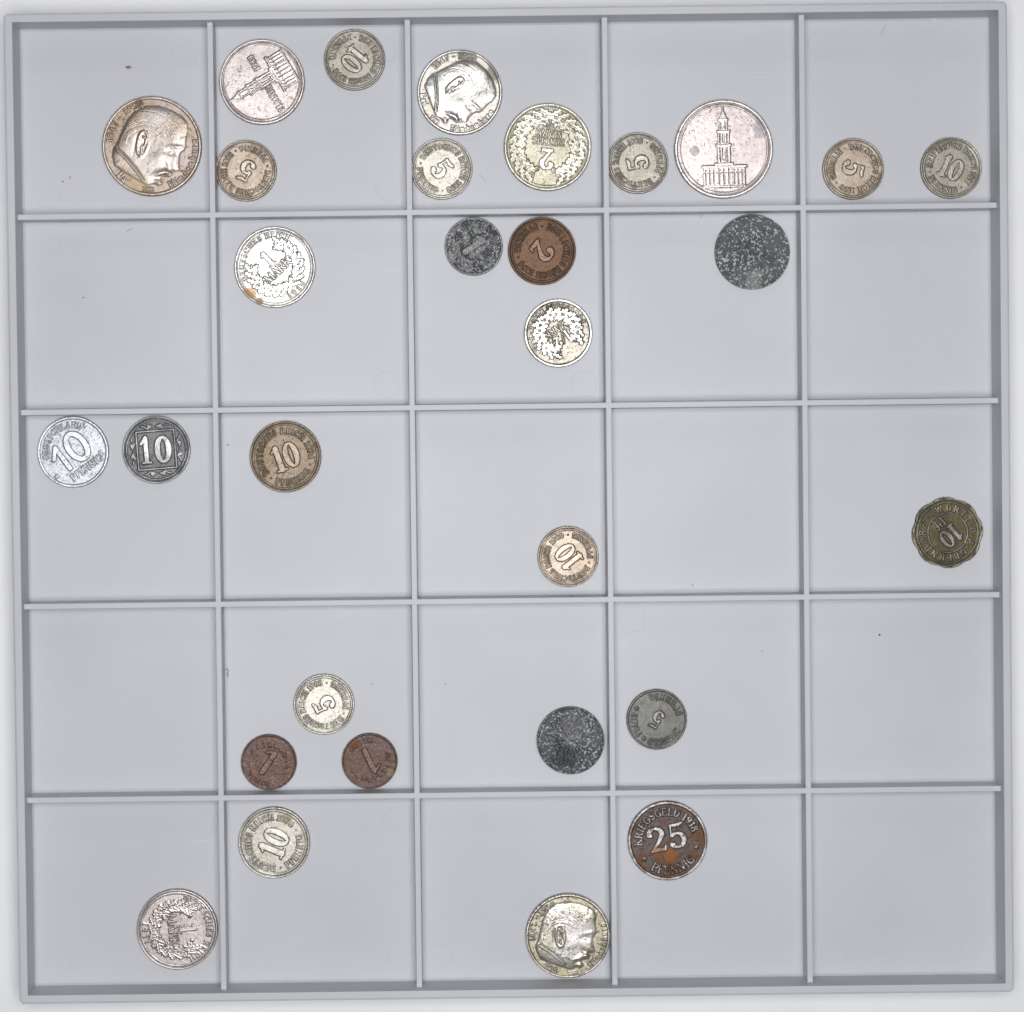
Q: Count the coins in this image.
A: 30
